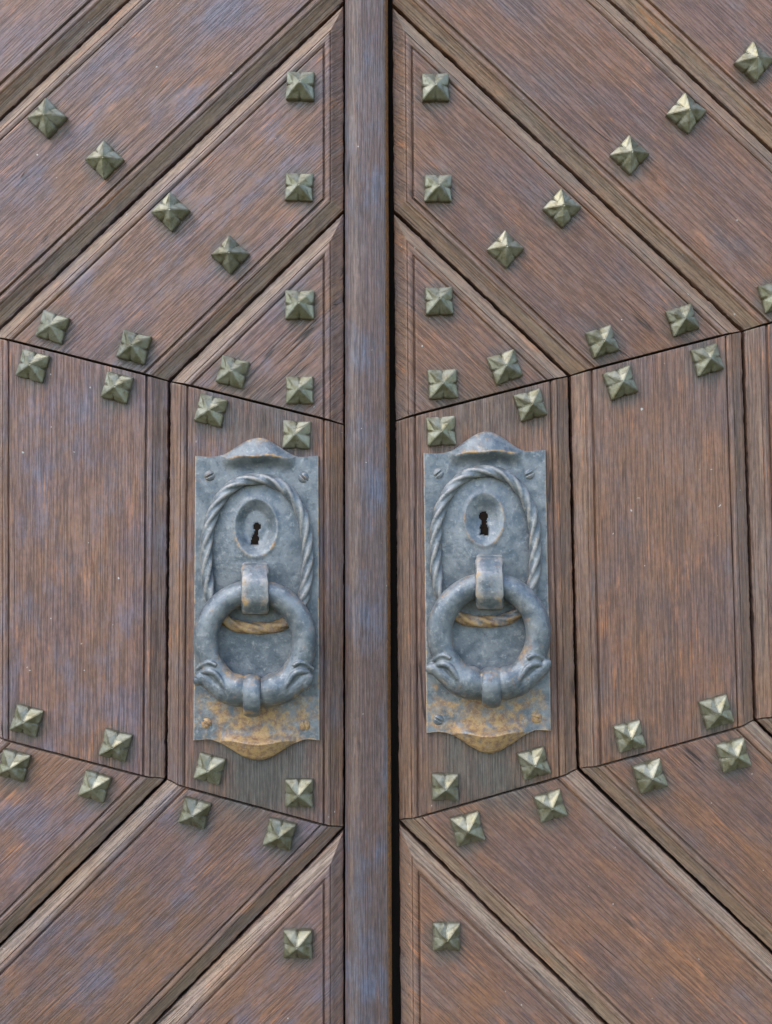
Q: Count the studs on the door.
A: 50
